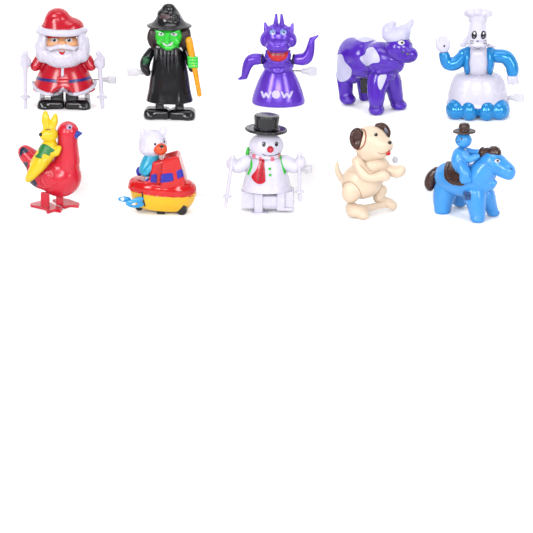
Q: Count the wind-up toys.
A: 10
